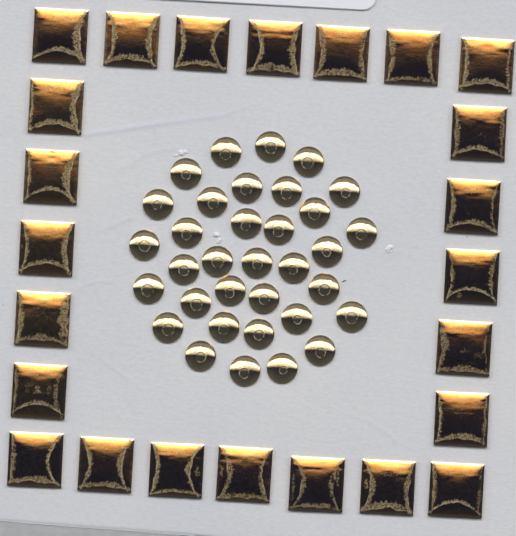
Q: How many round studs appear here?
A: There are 34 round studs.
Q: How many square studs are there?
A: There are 24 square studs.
